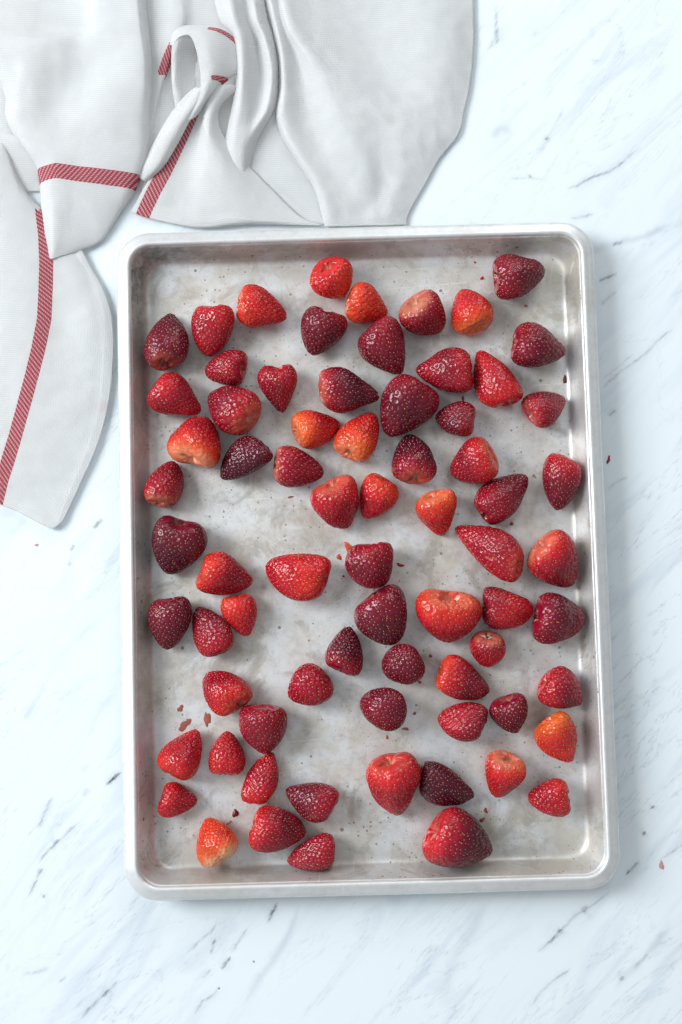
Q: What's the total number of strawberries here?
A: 72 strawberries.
